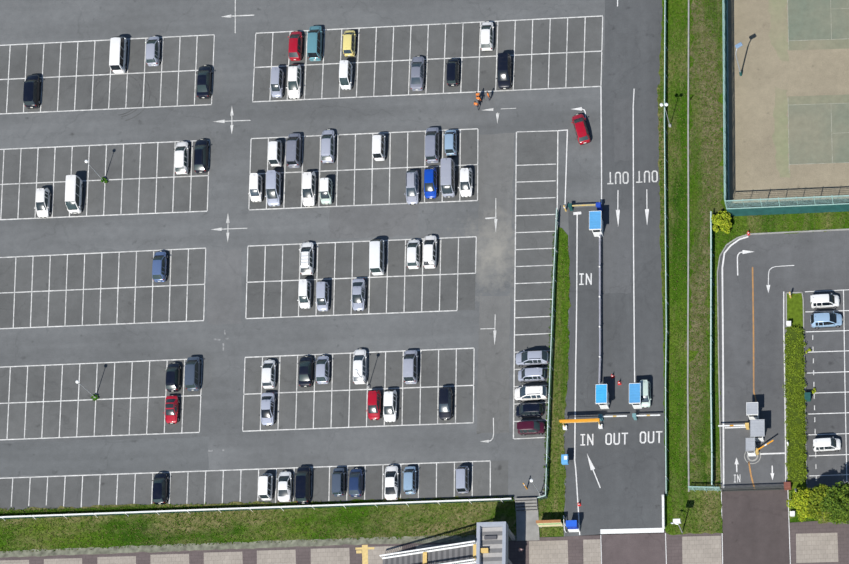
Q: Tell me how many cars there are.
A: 71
